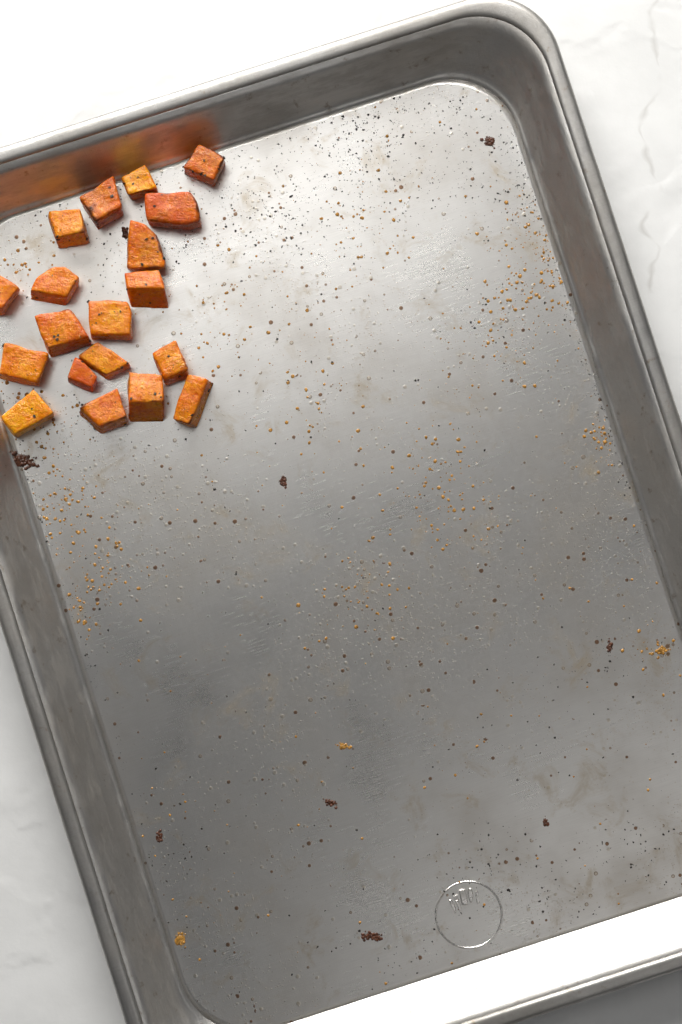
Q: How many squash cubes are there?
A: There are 19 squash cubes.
